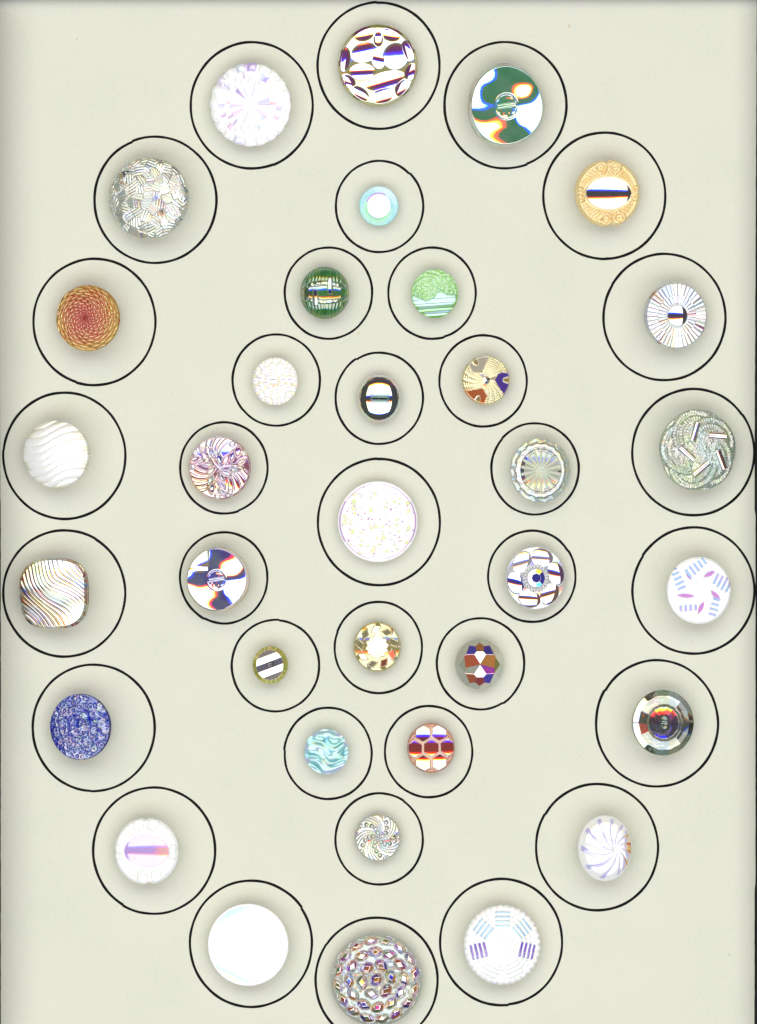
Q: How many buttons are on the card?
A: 35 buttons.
